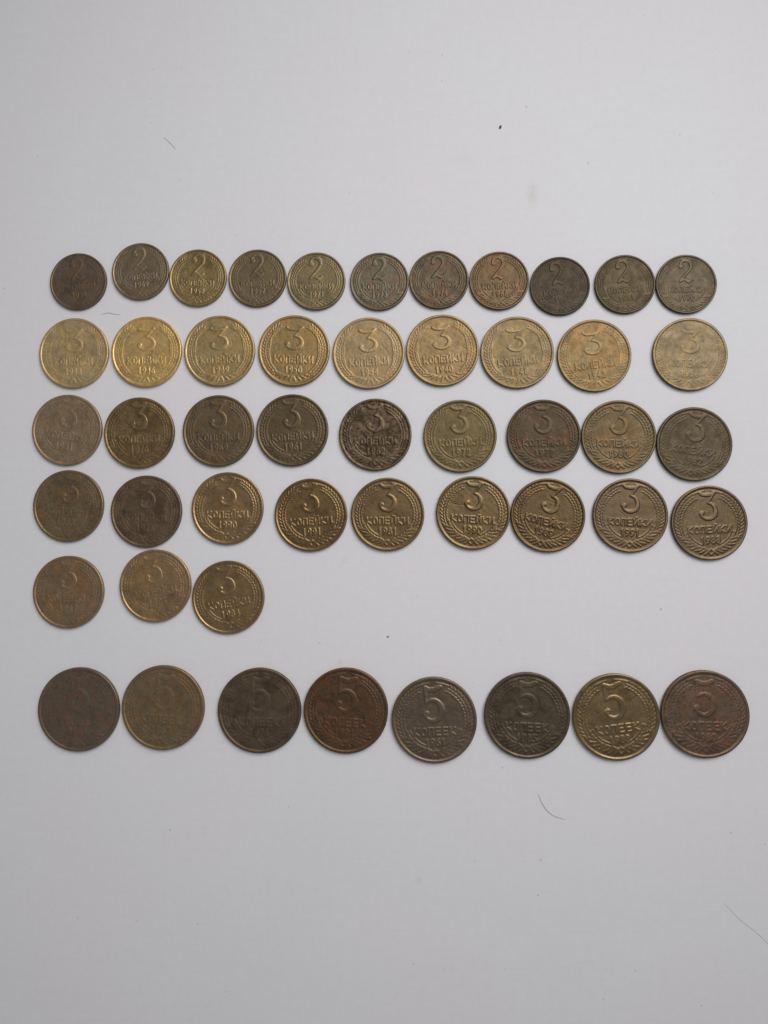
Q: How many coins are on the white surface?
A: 49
